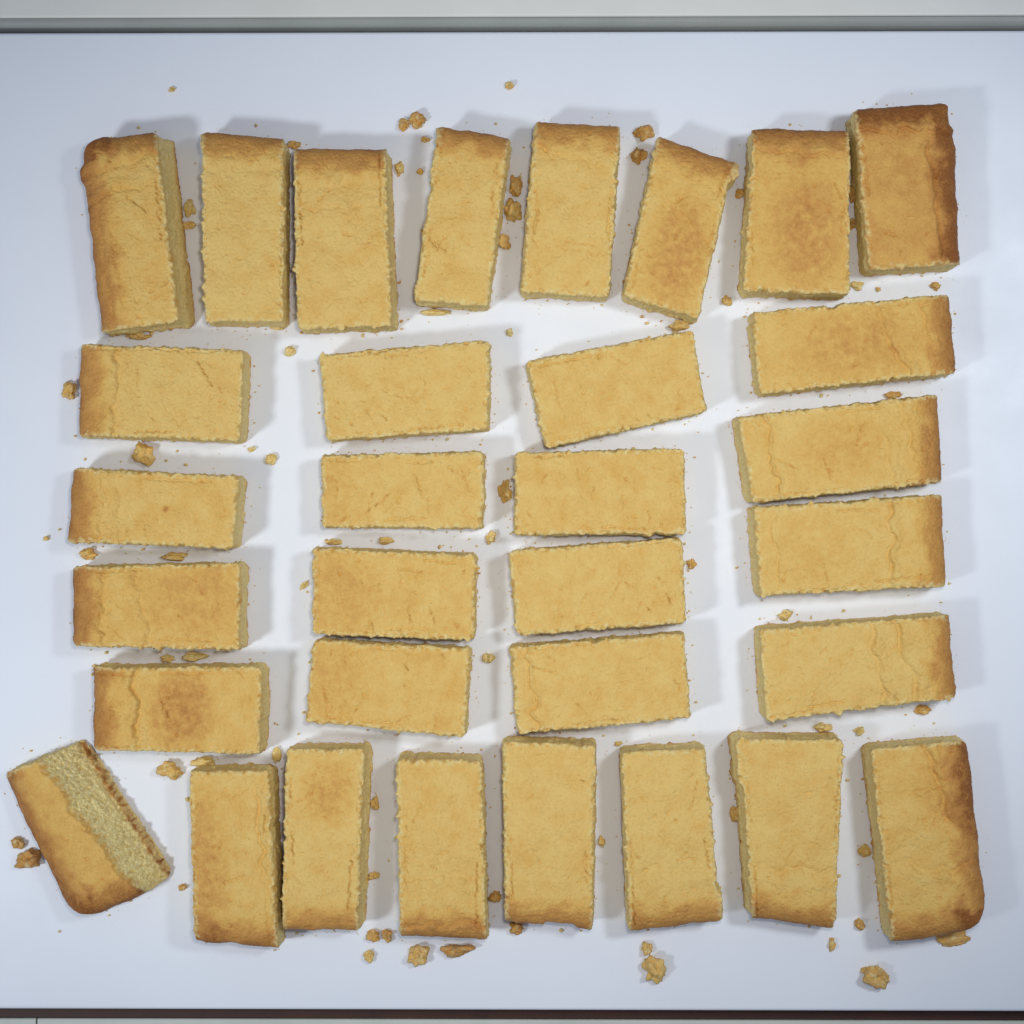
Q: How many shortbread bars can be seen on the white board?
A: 32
